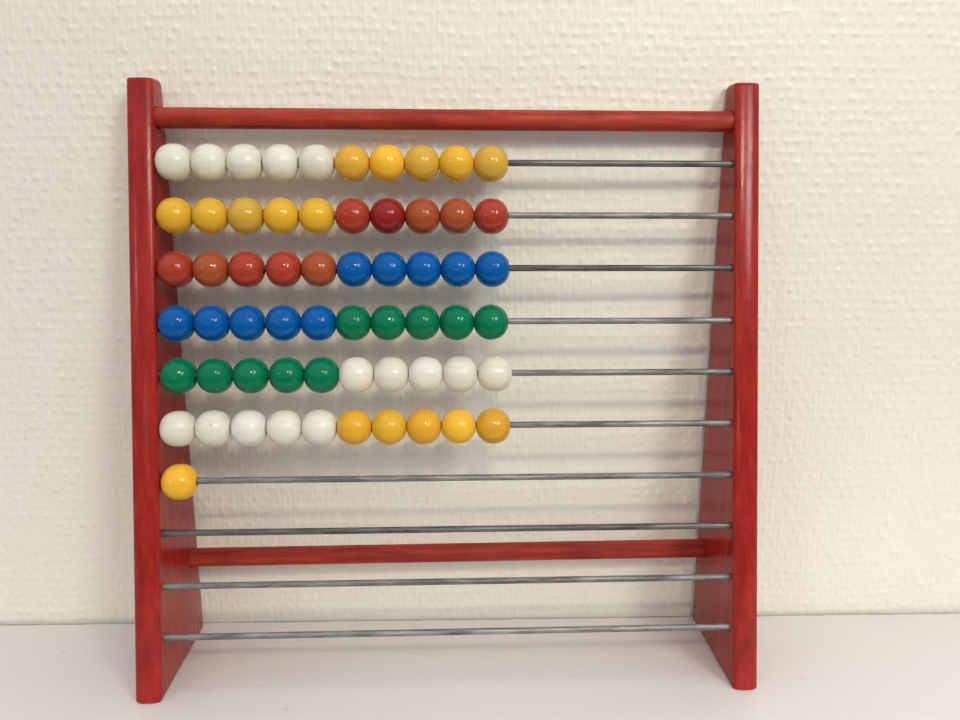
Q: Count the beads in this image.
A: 61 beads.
